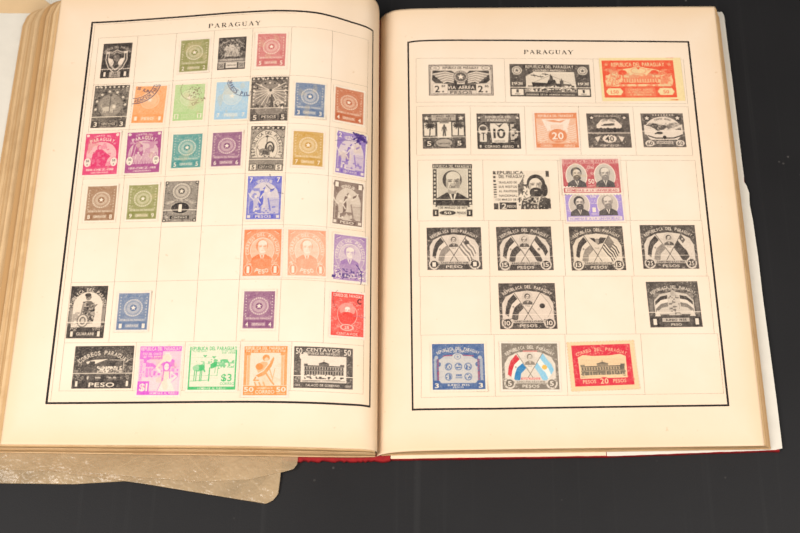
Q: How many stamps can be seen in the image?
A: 56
